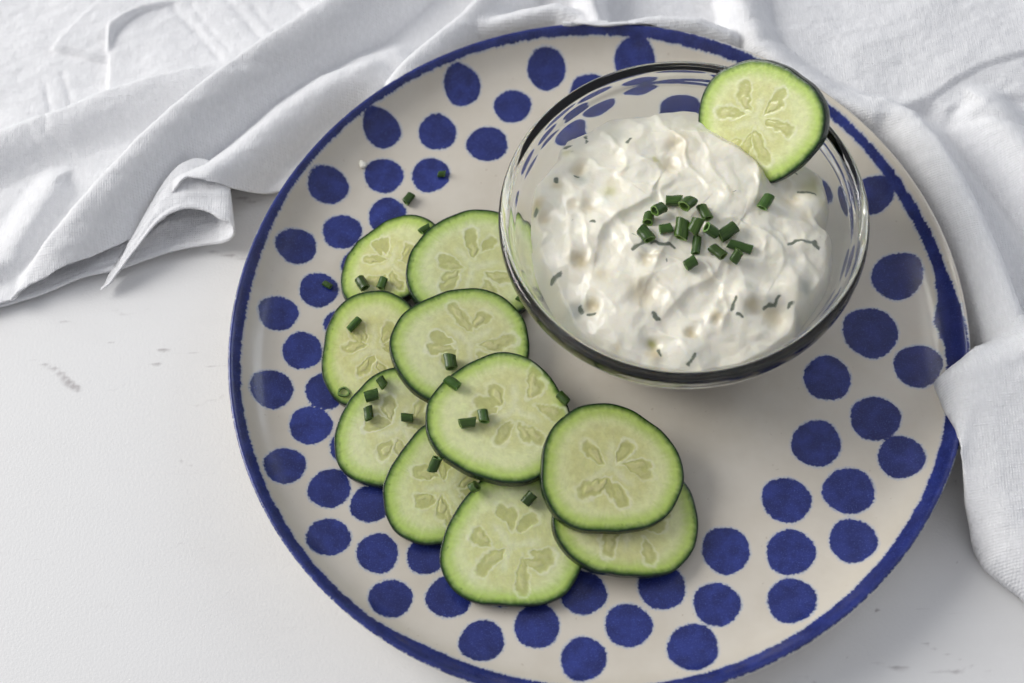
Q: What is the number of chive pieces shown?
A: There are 38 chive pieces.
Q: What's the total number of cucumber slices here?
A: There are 11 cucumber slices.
